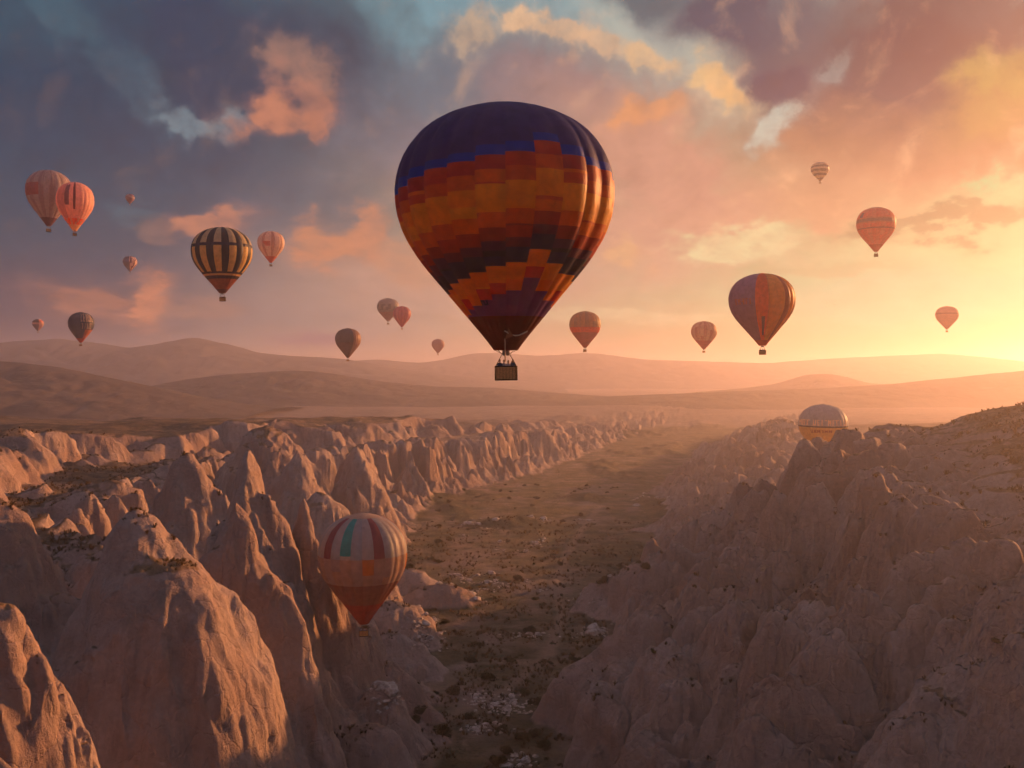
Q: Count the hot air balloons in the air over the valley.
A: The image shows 21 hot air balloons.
